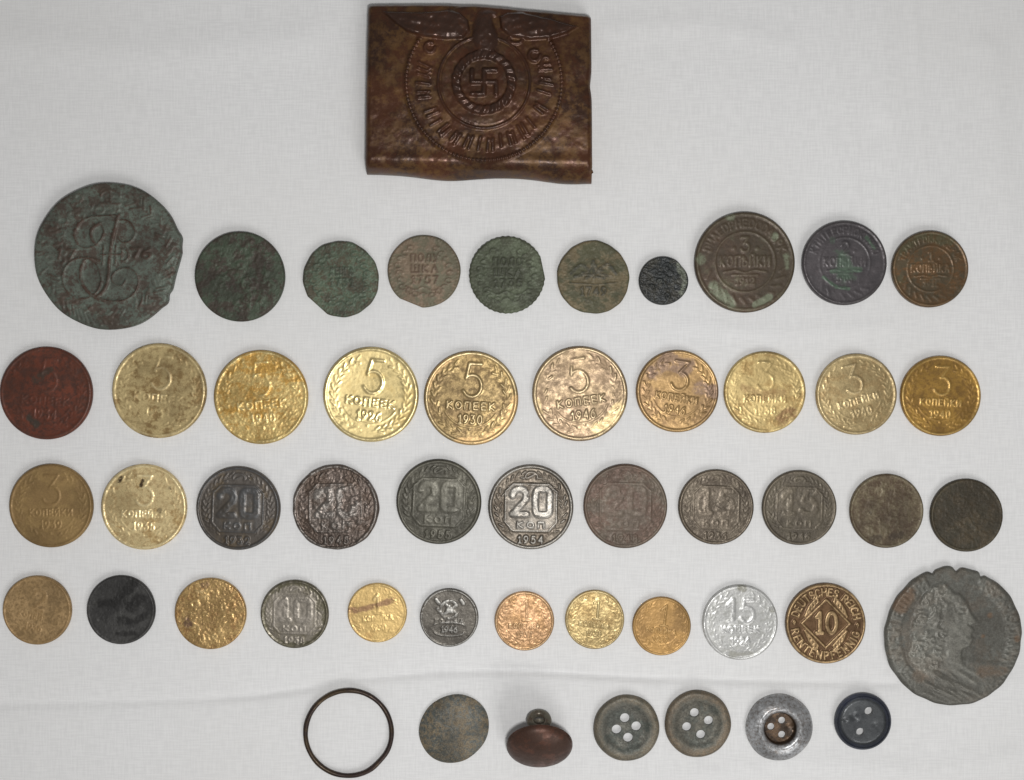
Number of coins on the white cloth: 43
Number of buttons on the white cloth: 6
